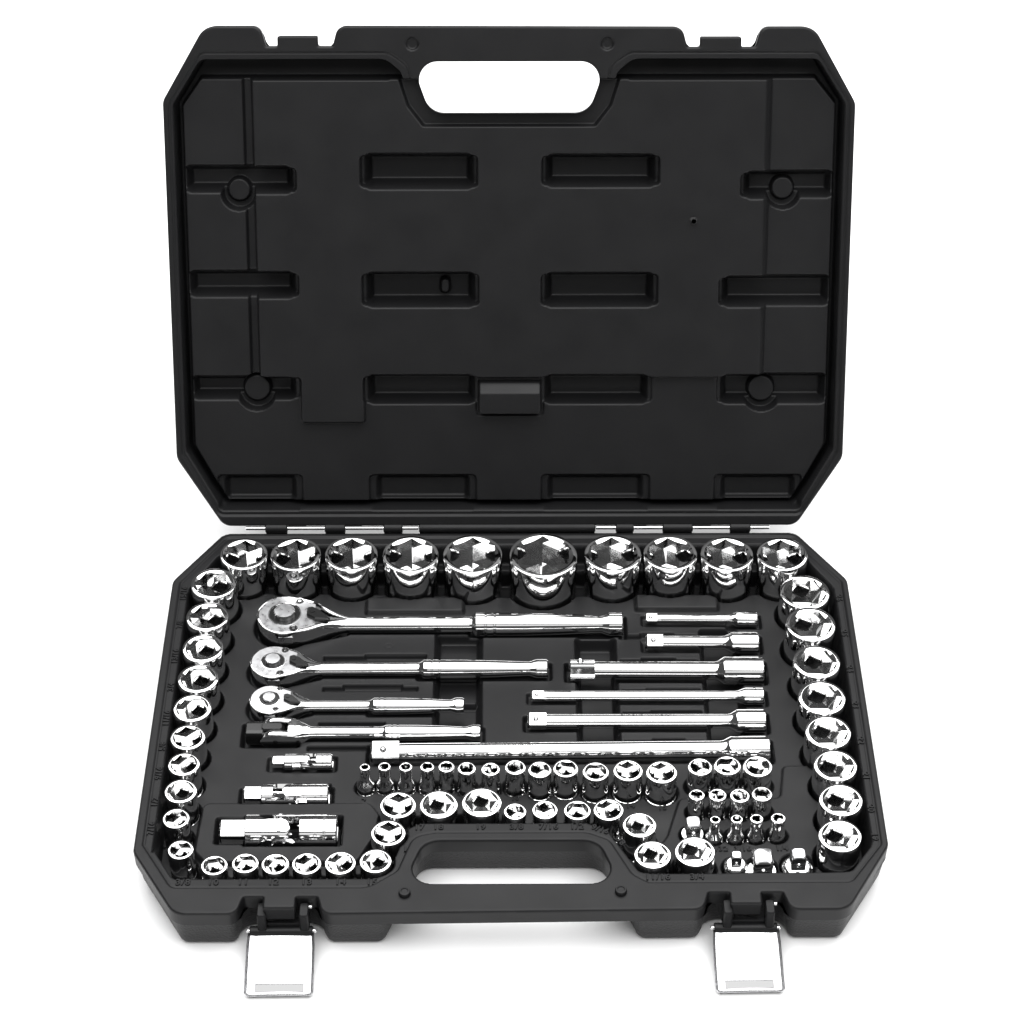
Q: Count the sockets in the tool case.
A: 69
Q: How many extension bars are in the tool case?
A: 6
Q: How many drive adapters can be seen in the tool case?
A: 4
